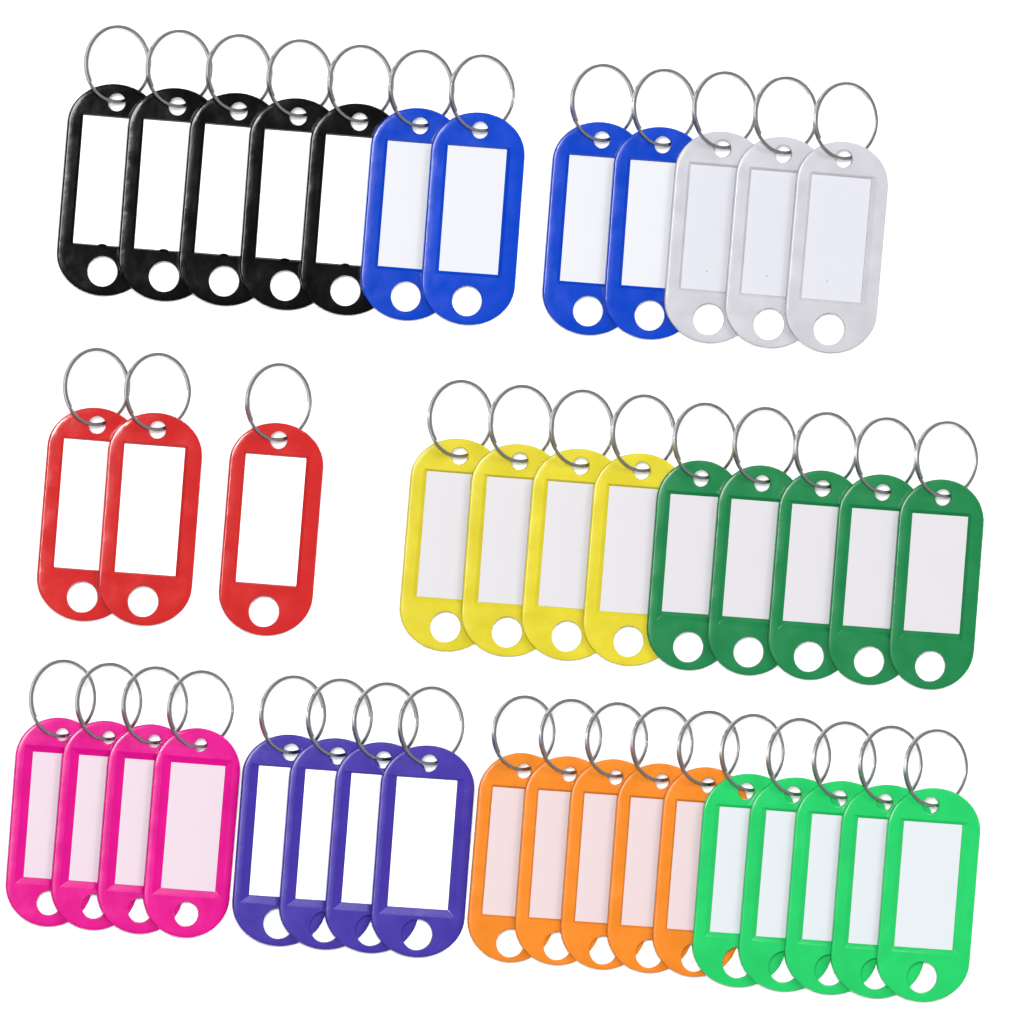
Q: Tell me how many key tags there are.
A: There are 42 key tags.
